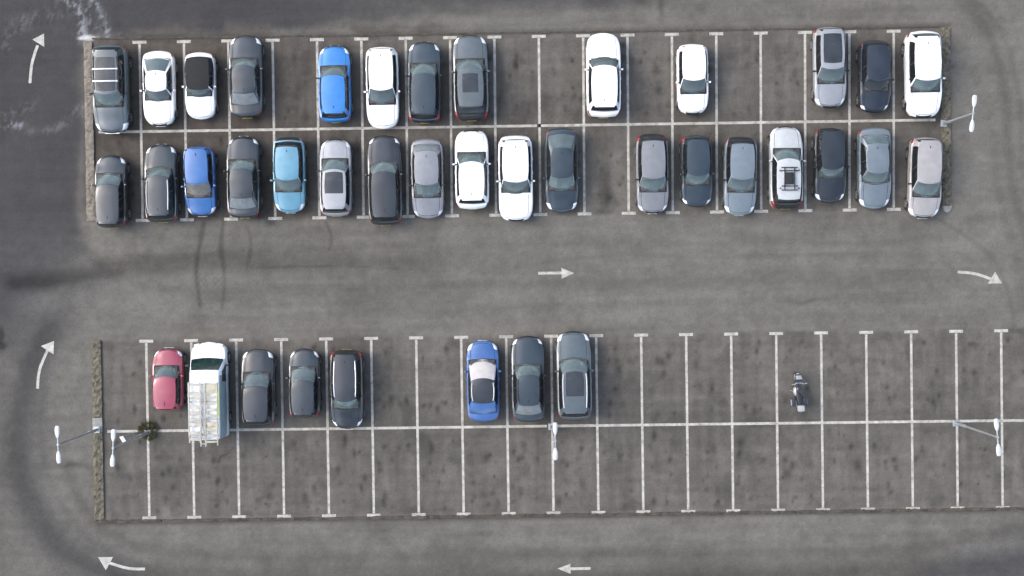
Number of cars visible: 38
